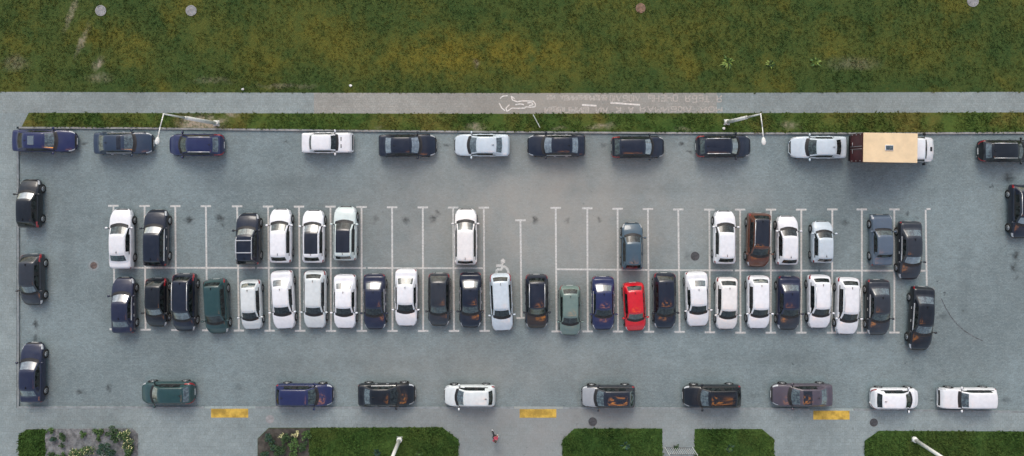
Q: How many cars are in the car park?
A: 64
